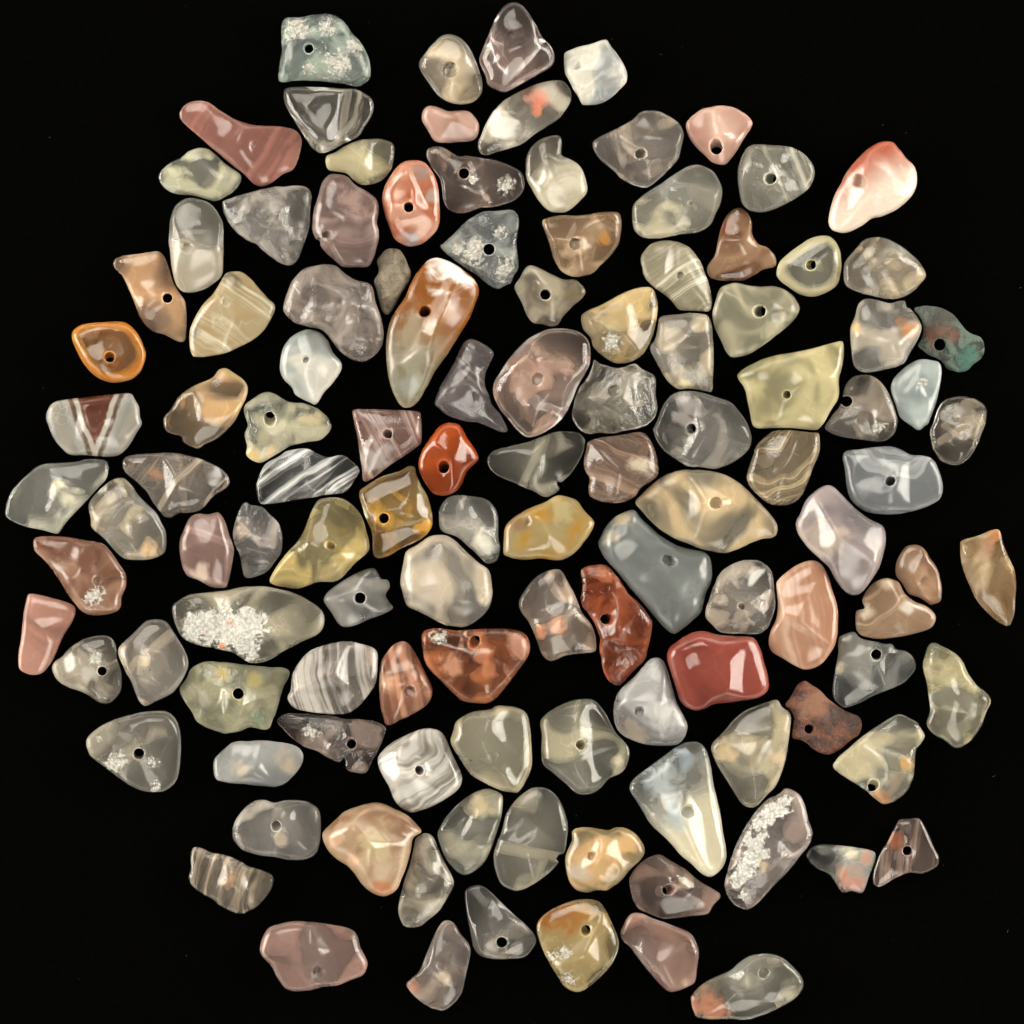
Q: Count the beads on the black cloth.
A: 119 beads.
